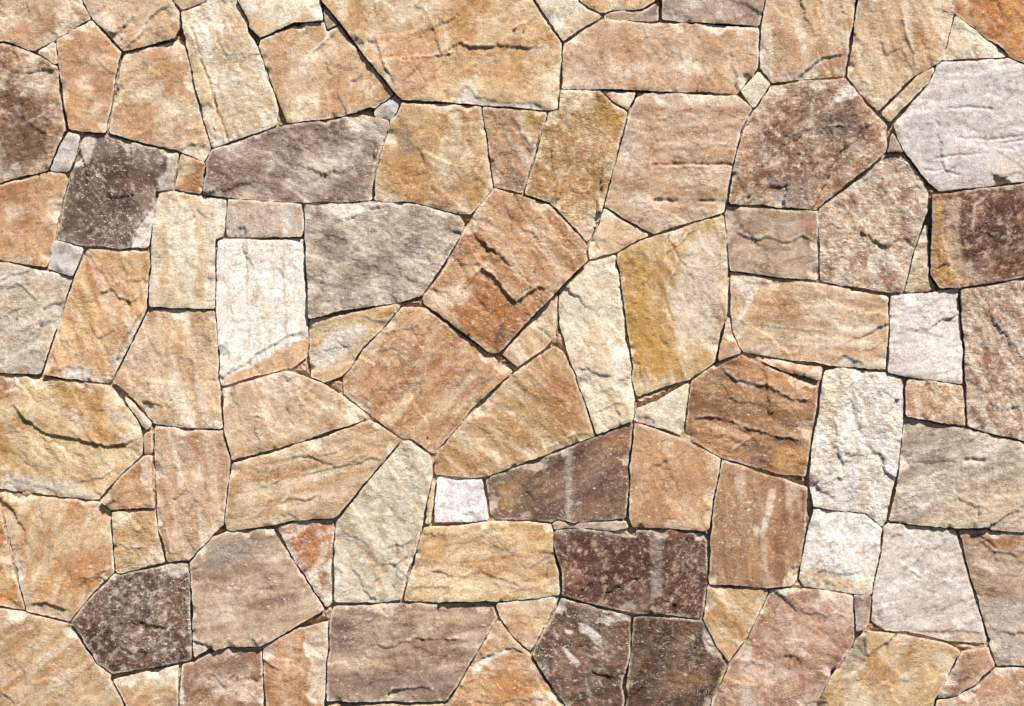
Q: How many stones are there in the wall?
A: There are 107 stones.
